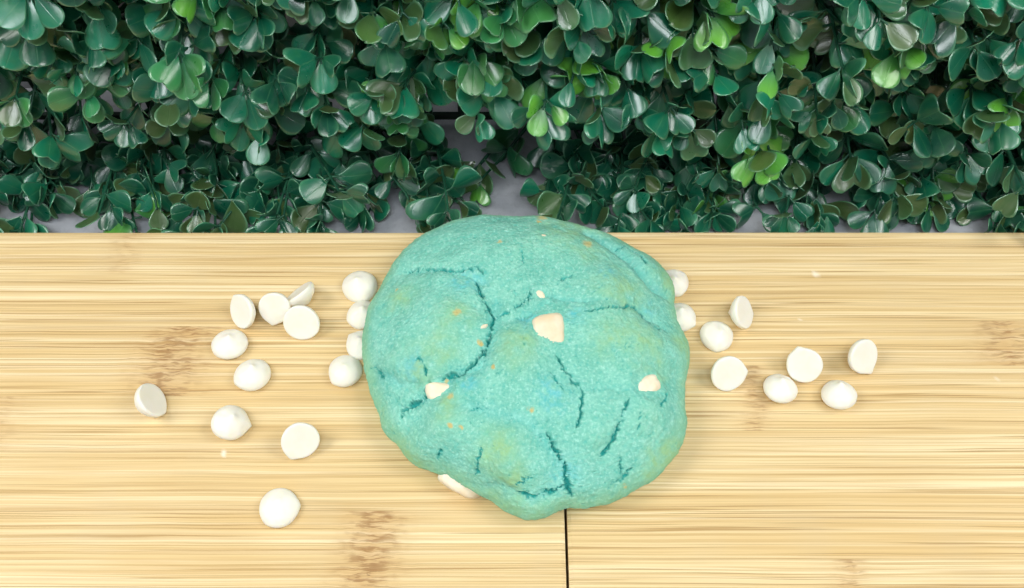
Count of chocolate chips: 23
